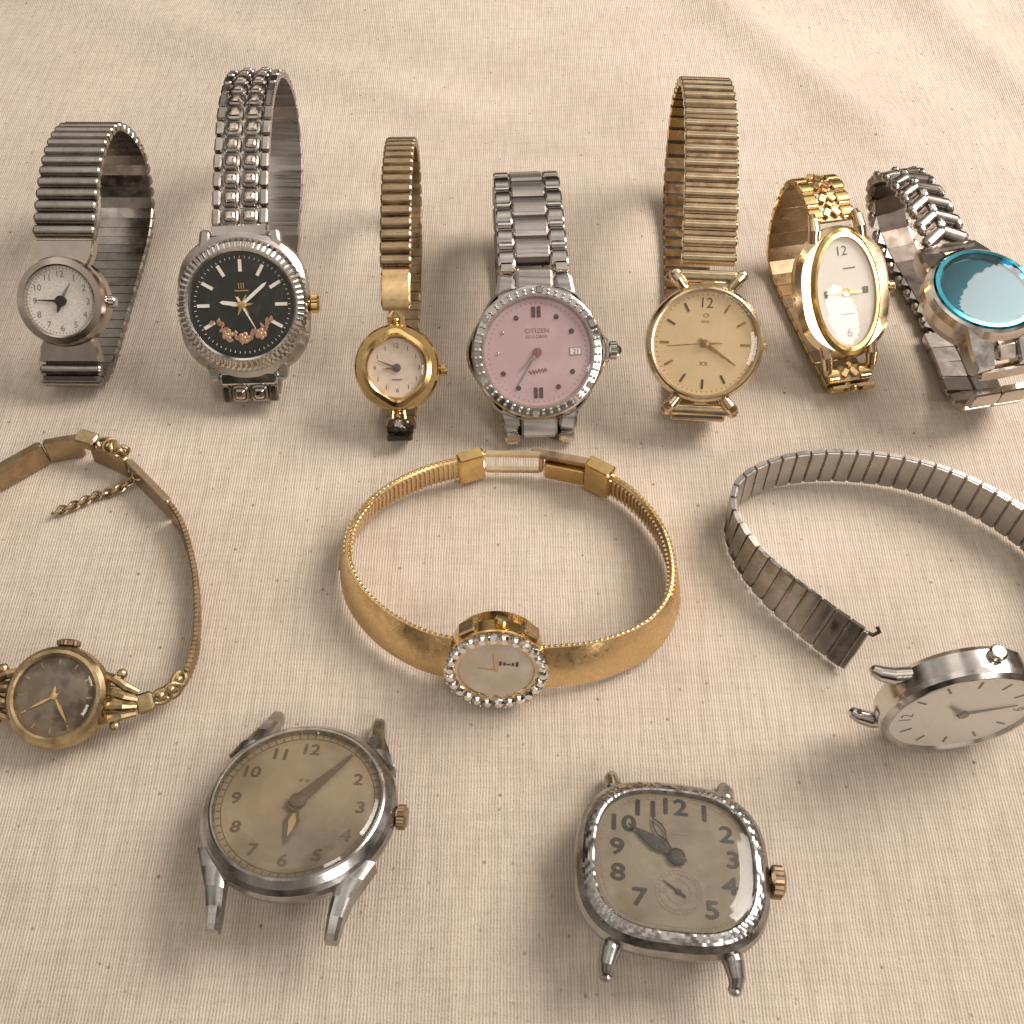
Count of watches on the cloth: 12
